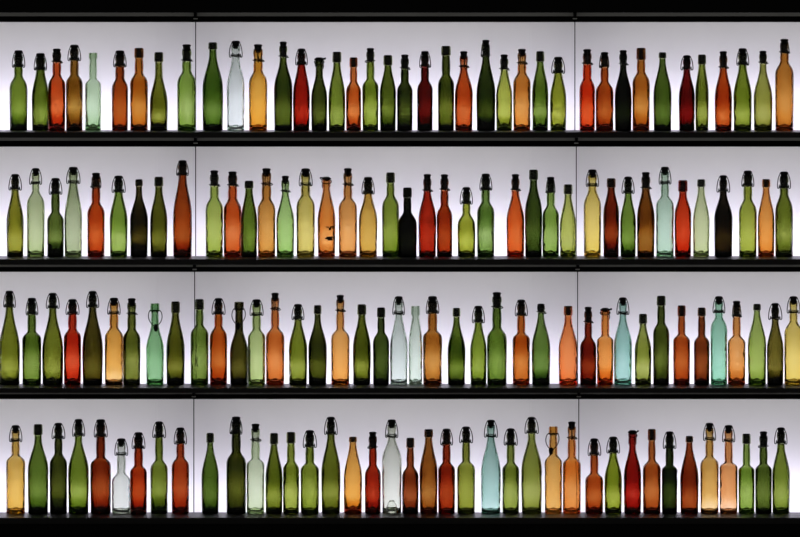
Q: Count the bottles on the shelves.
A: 157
